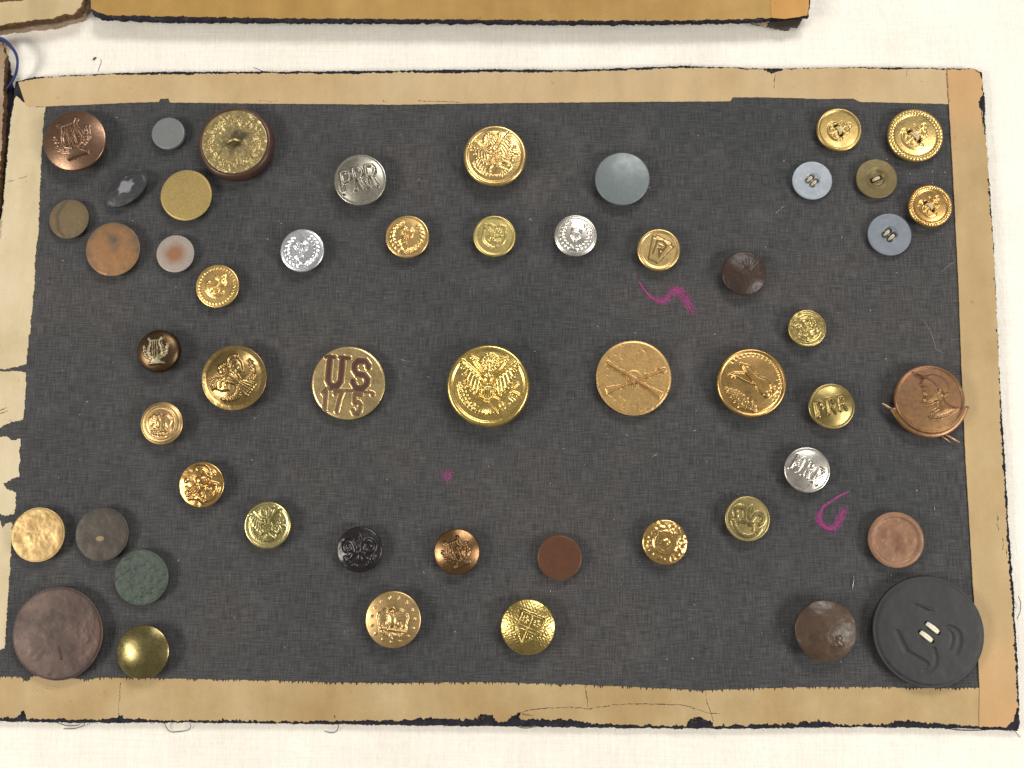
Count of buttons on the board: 52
